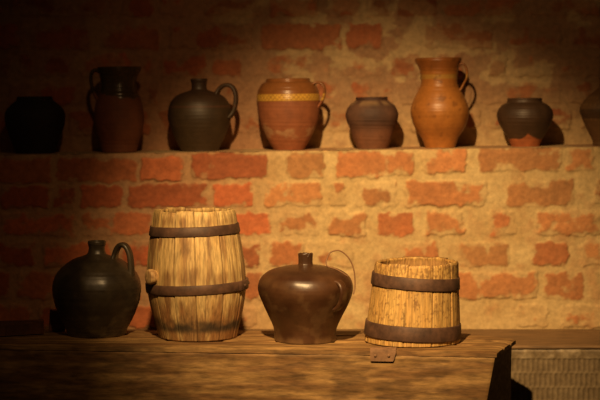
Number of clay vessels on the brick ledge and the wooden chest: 10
